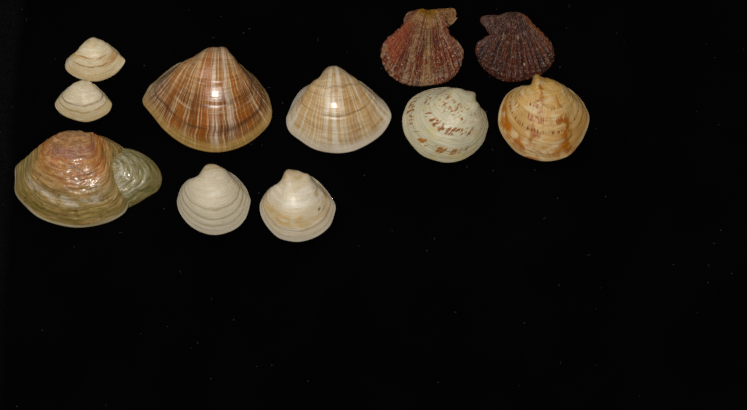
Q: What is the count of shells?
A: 11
